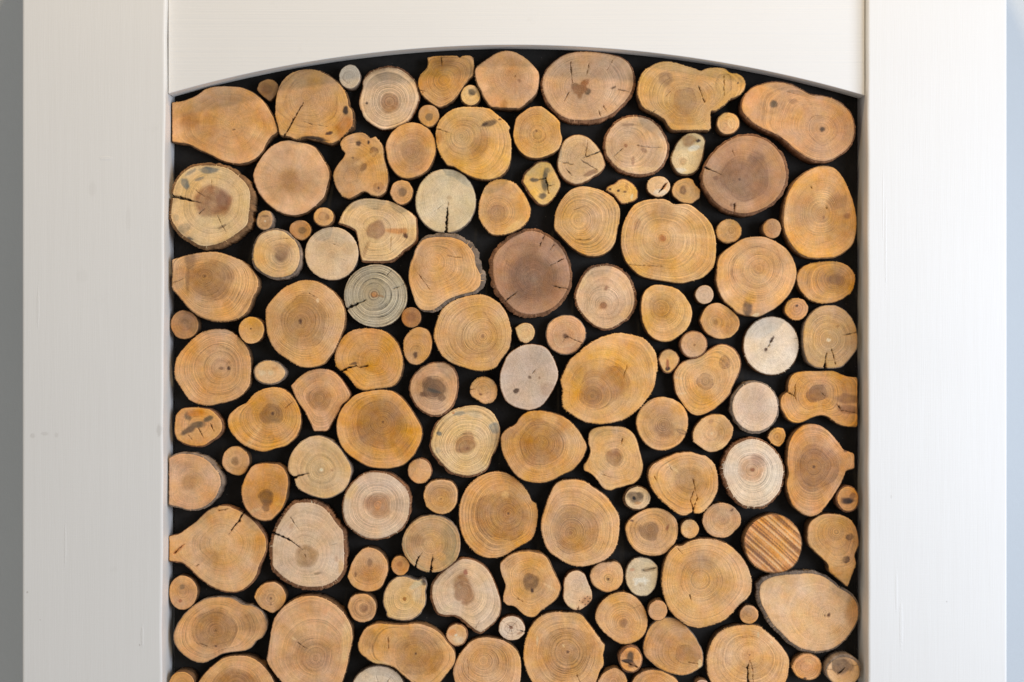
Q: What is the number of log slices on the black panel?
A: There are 140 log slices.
